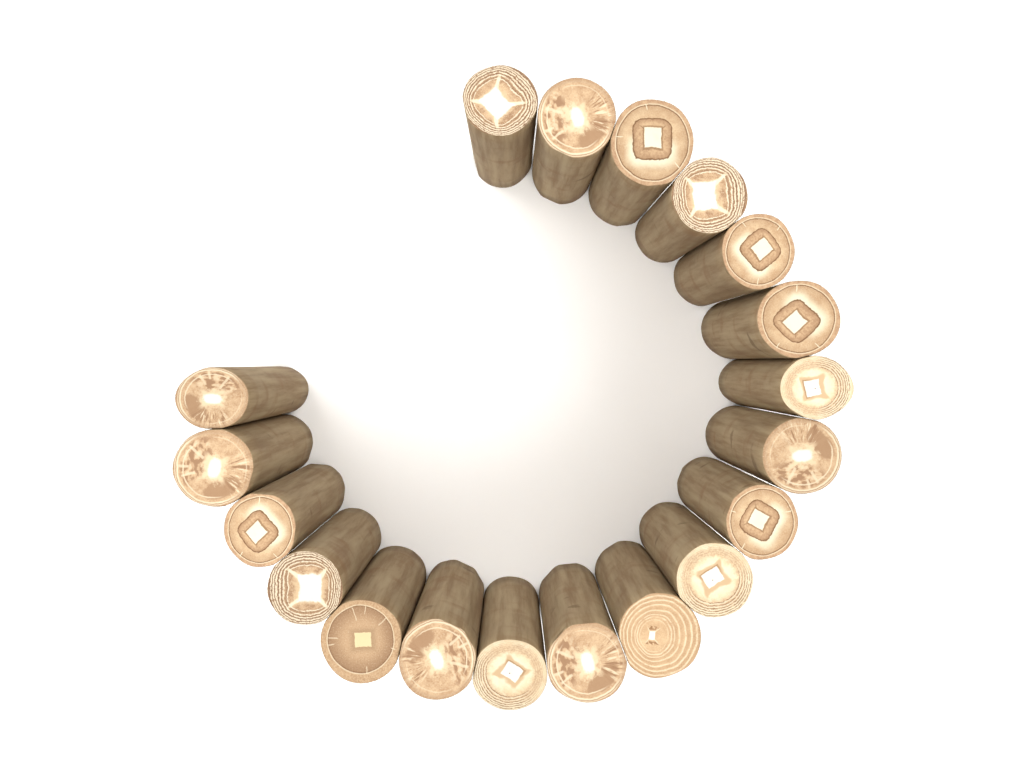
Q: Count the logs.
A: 19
